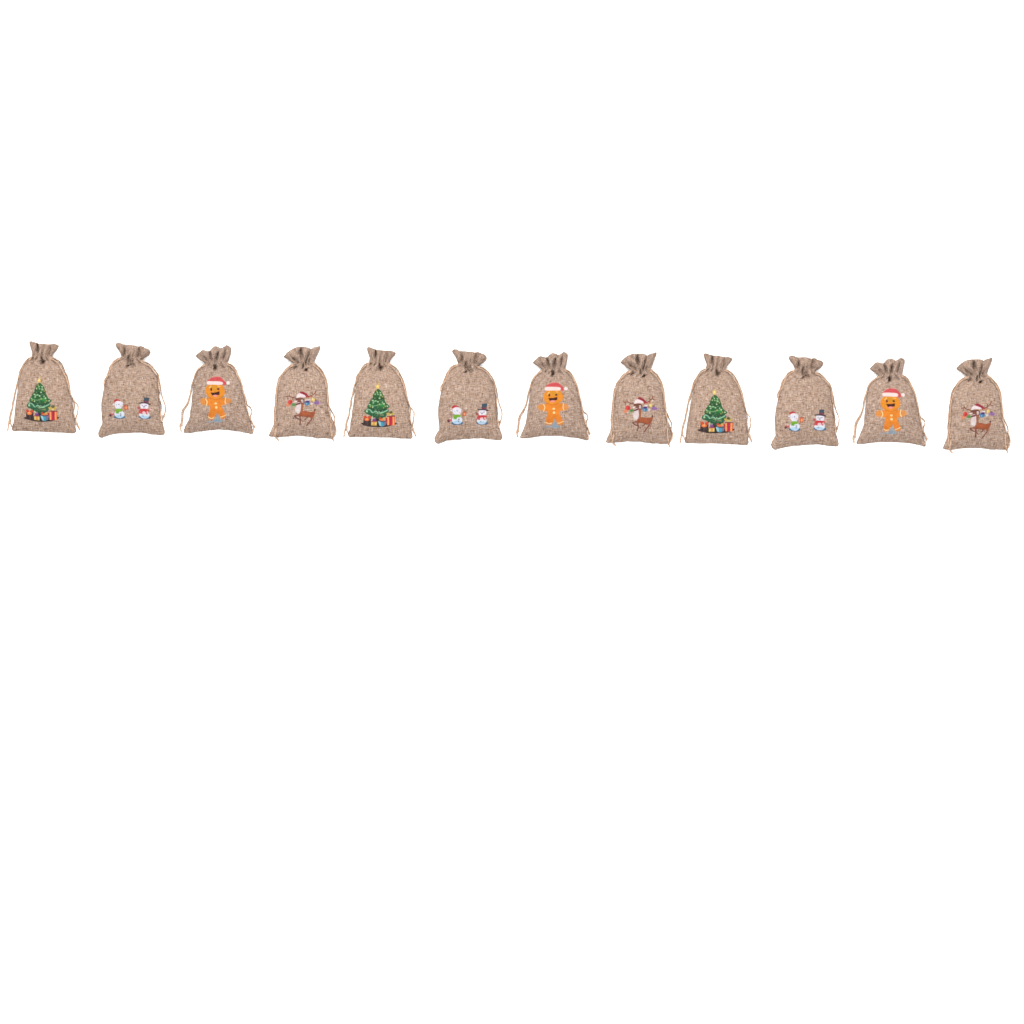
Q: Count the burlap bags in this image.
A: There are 12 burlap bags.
